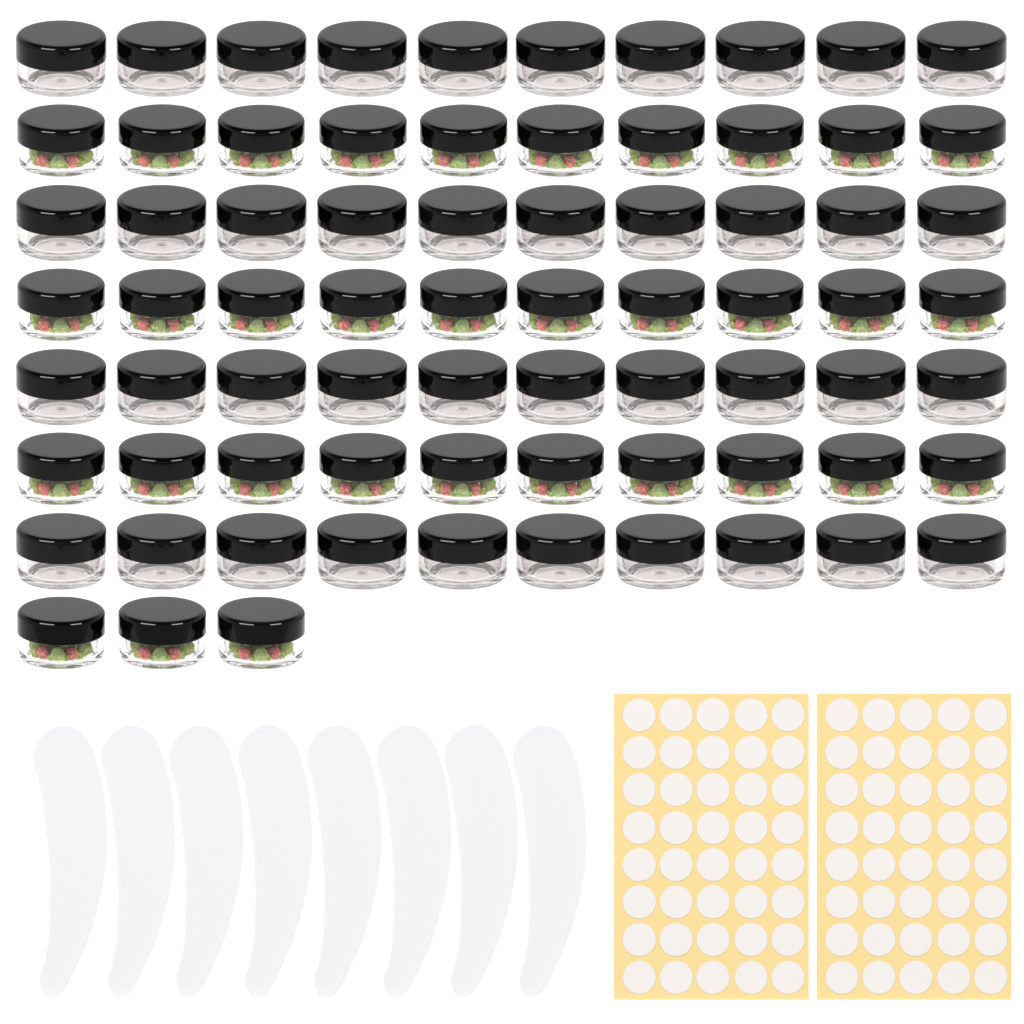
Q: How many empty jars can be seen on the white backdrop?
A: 40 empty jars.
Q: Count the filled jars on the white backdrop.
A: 33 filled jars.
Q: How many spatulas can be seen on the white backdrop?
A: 8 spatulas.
